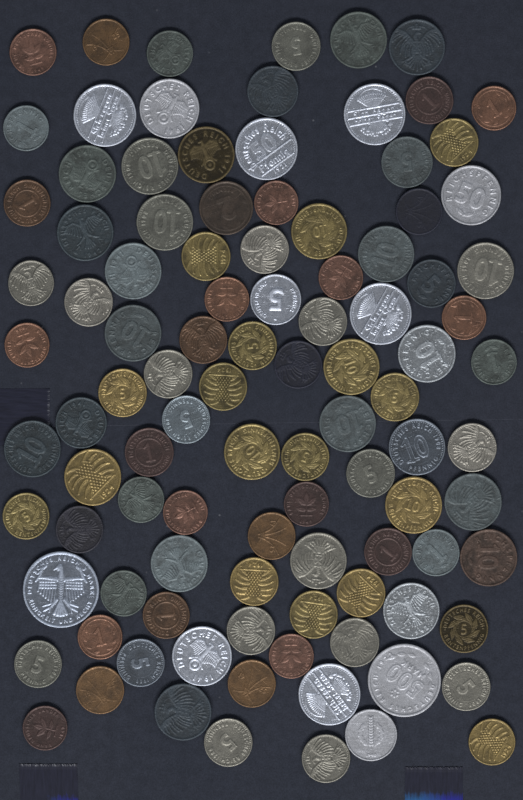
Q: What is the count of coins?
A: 103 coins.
